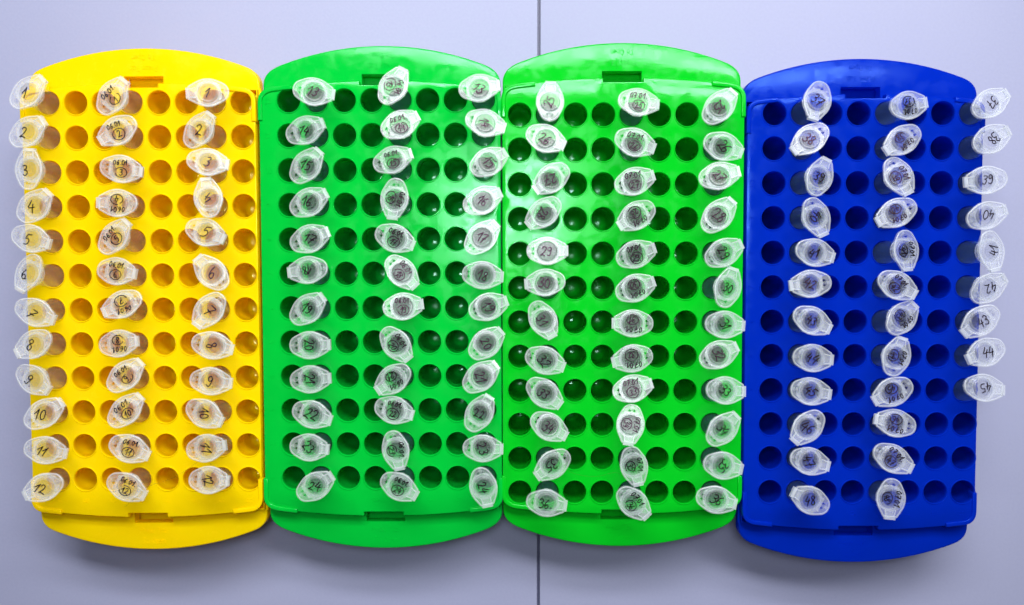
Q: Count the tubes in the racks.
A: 141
